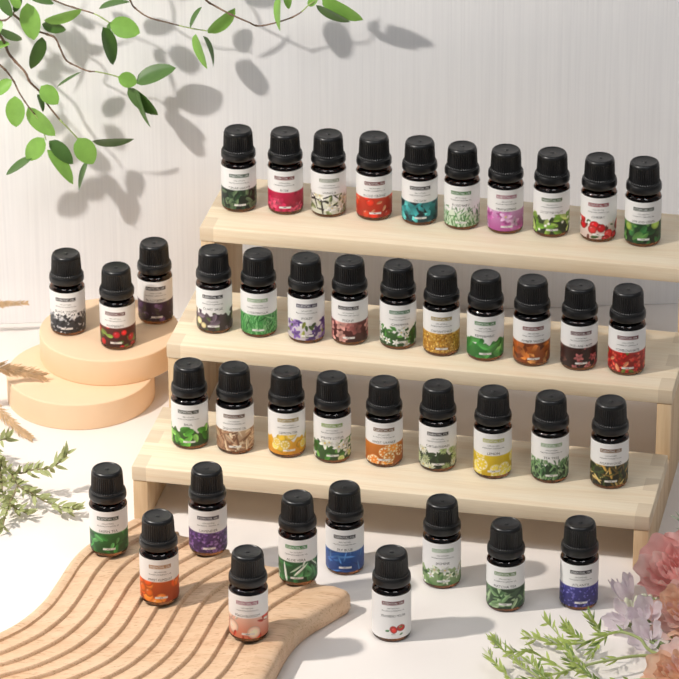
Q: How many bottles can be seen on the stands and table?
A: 42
